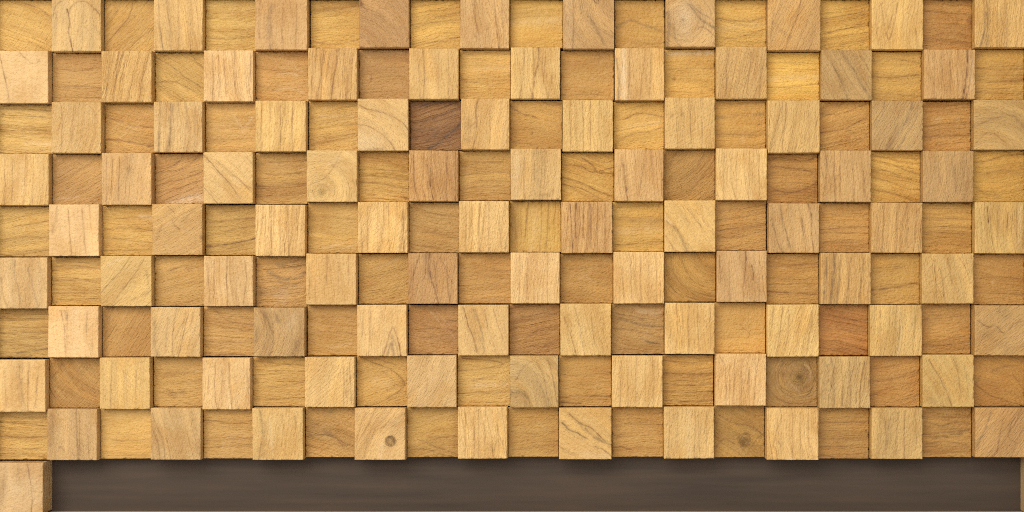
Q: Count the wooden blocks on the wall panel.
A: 181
